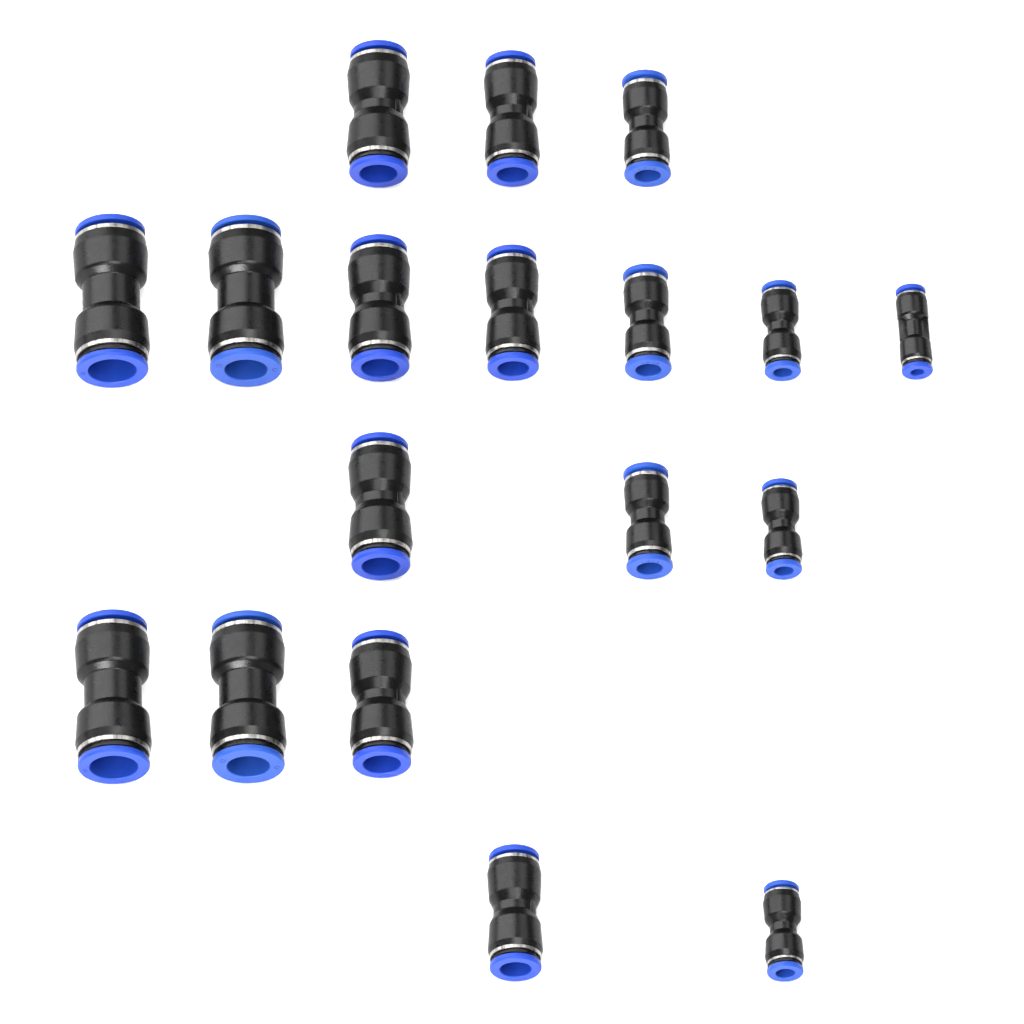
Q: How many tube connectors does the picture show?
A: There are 18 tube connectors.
